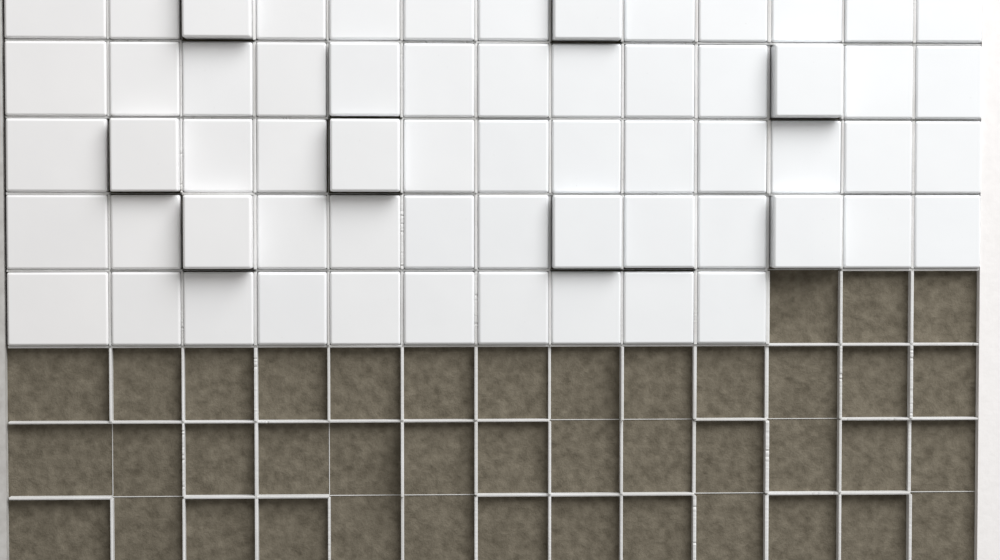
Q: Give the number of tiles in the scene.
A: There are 62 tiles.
